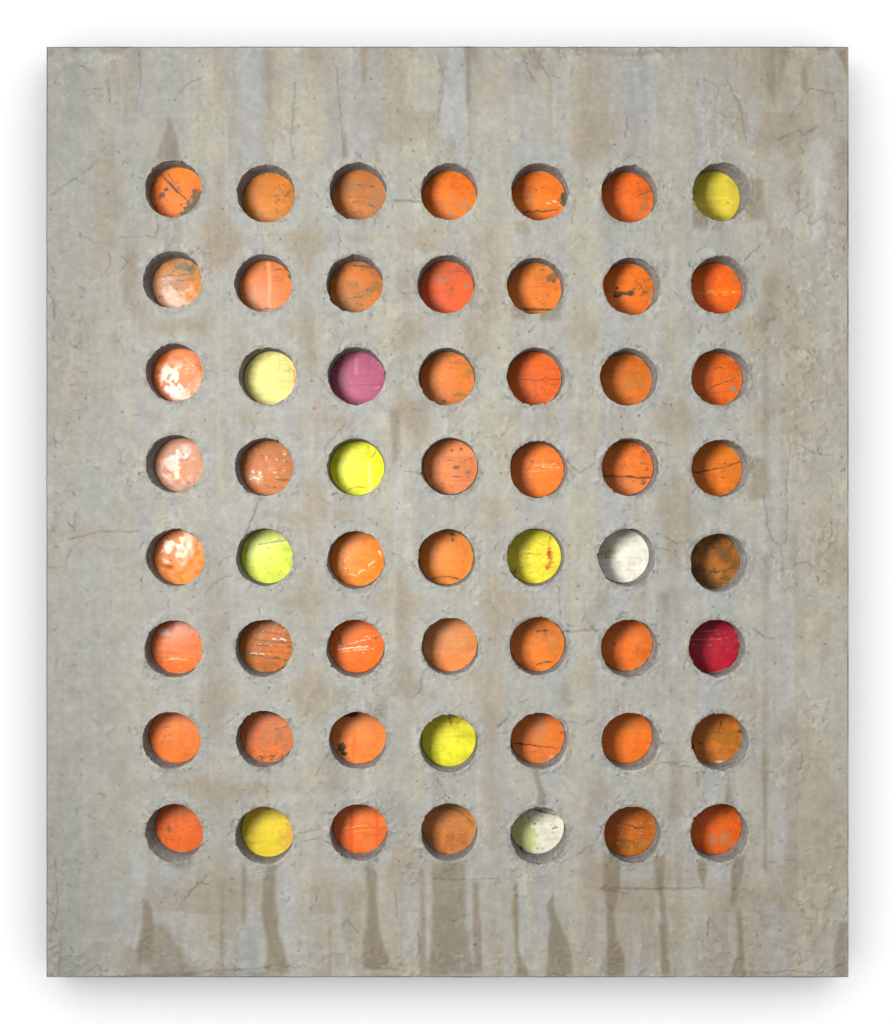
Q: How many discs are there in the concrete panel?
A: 56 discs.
